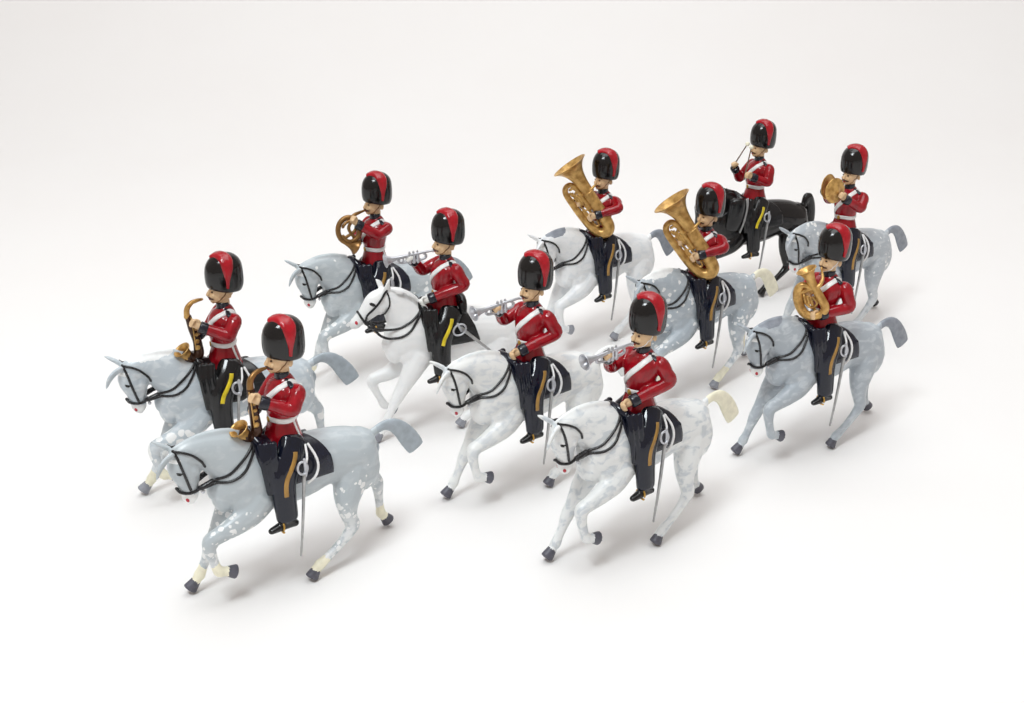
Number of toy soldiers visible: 11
